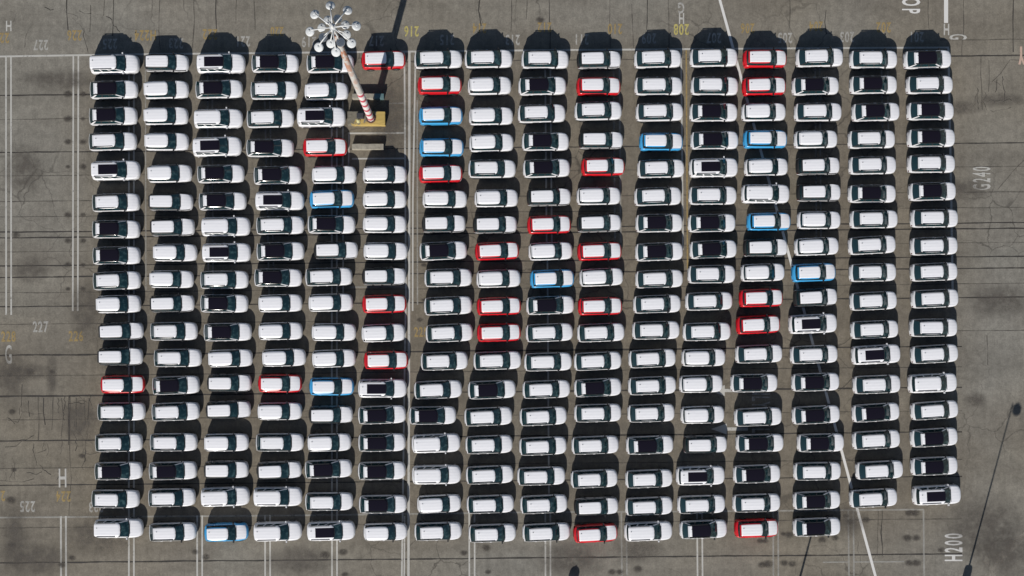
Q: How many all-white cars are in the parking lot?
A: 179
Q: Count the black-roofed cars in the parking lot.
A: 72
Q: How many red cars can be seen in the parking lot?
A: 22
